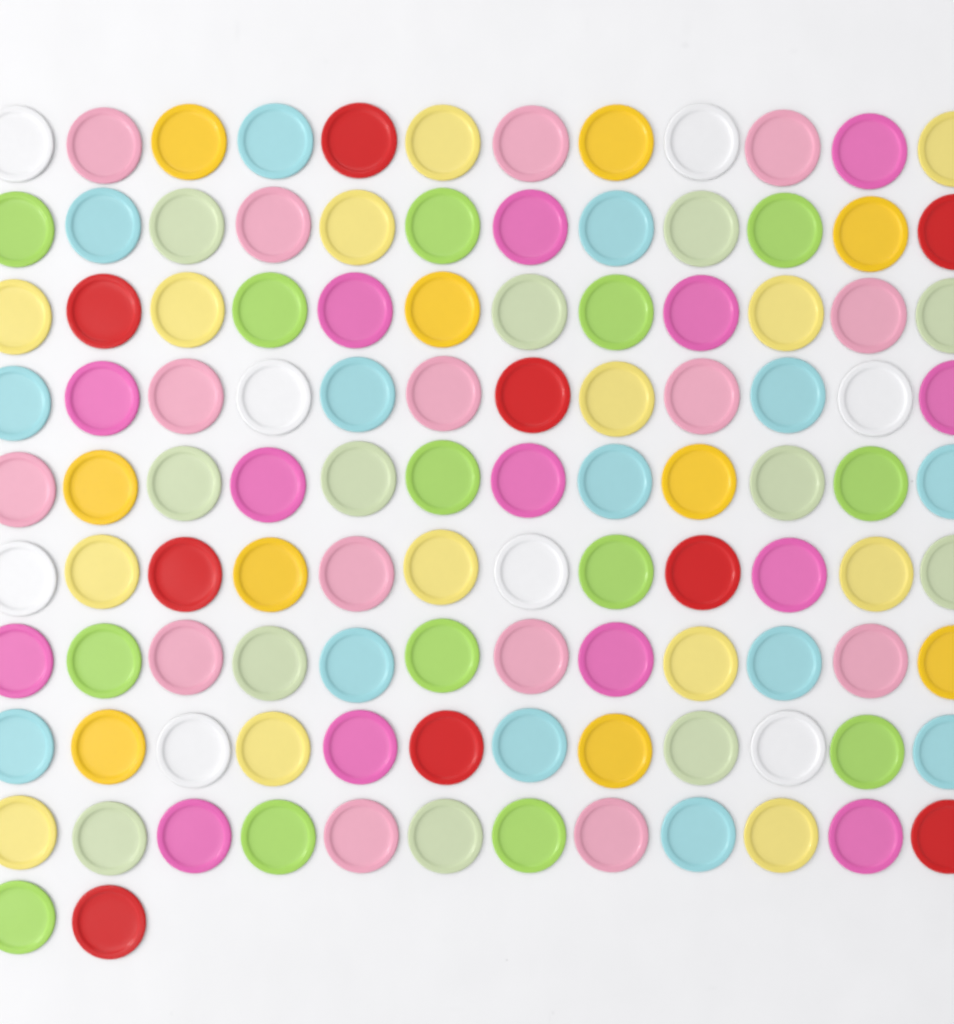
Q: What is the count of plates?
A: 110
